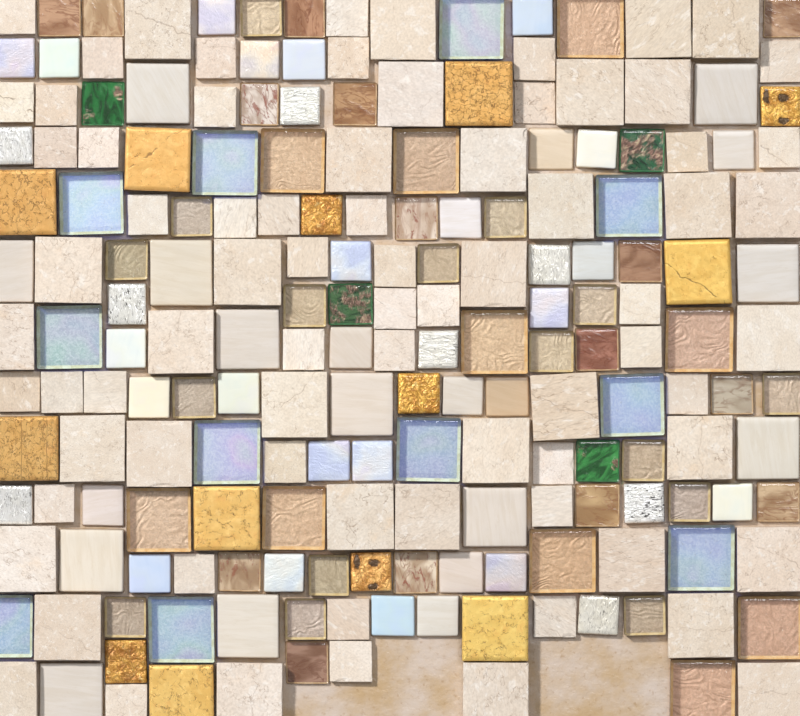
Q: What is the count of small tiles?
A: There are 117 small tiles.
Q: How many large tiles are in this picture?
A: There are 76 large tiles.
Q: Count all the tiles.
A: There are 193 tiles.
